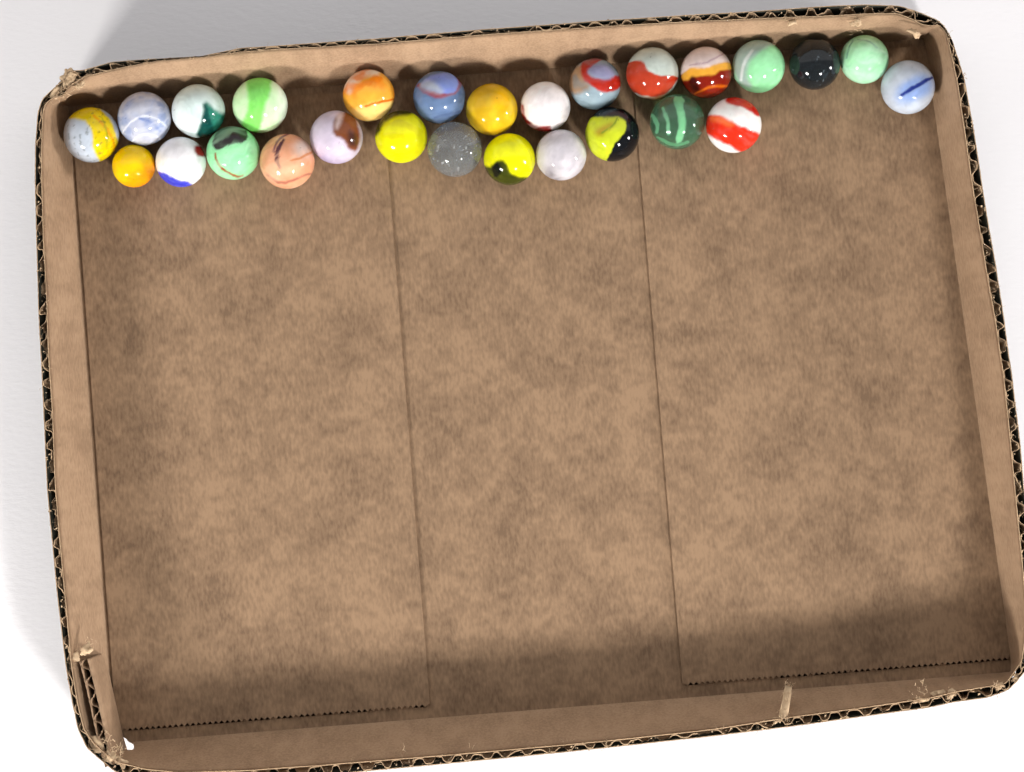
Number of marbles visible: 27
